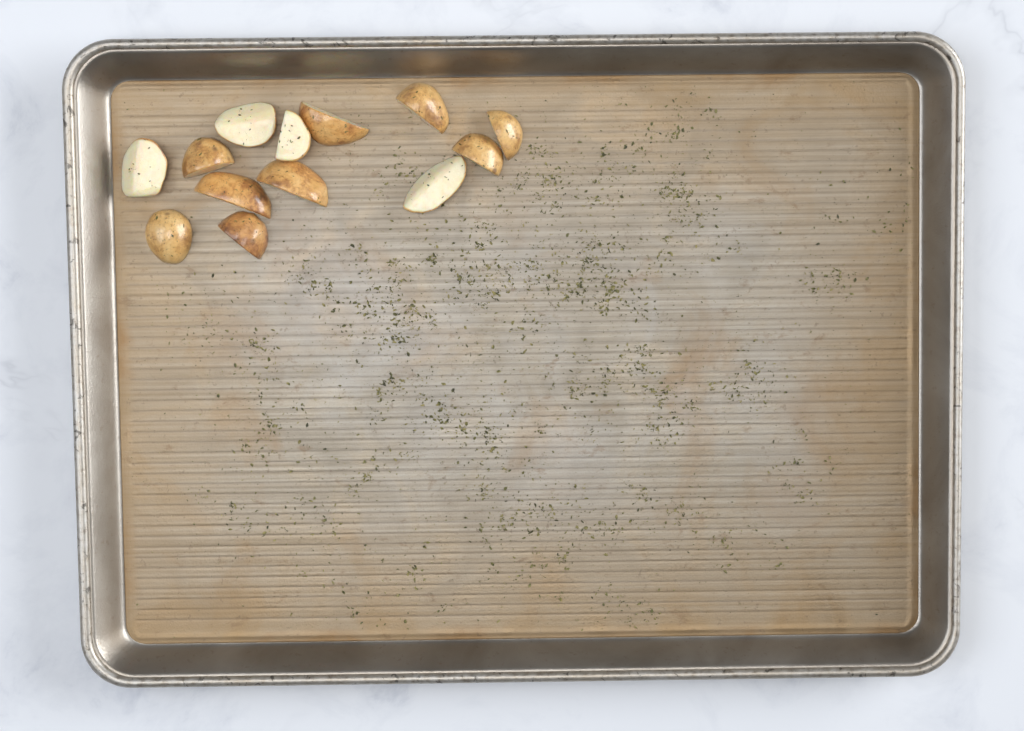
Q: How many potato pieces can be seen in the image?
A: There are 13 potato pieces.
